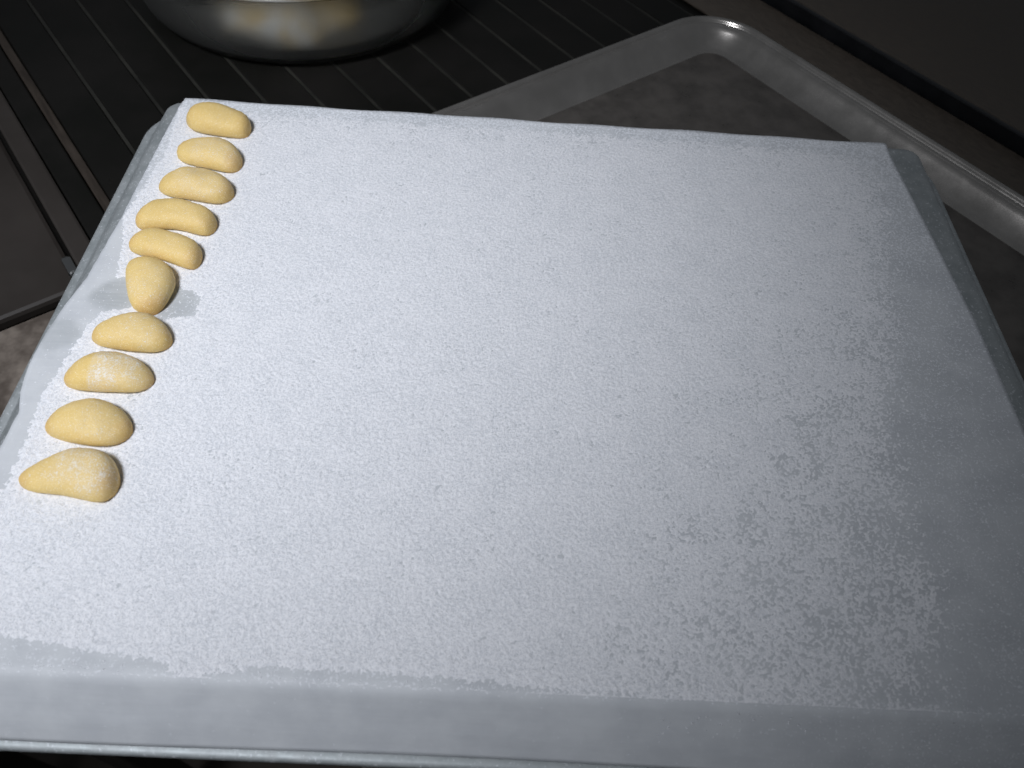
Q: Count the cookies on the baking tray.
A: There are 10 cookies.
